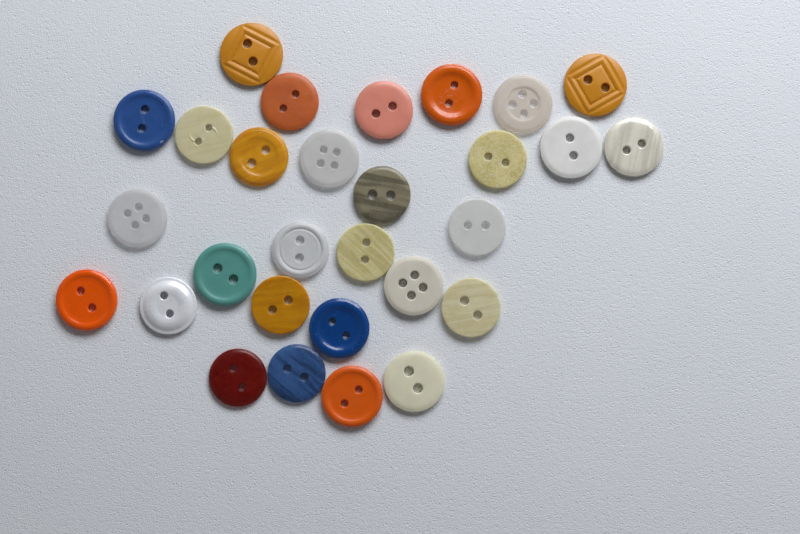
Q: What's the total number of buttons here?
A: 29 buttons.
